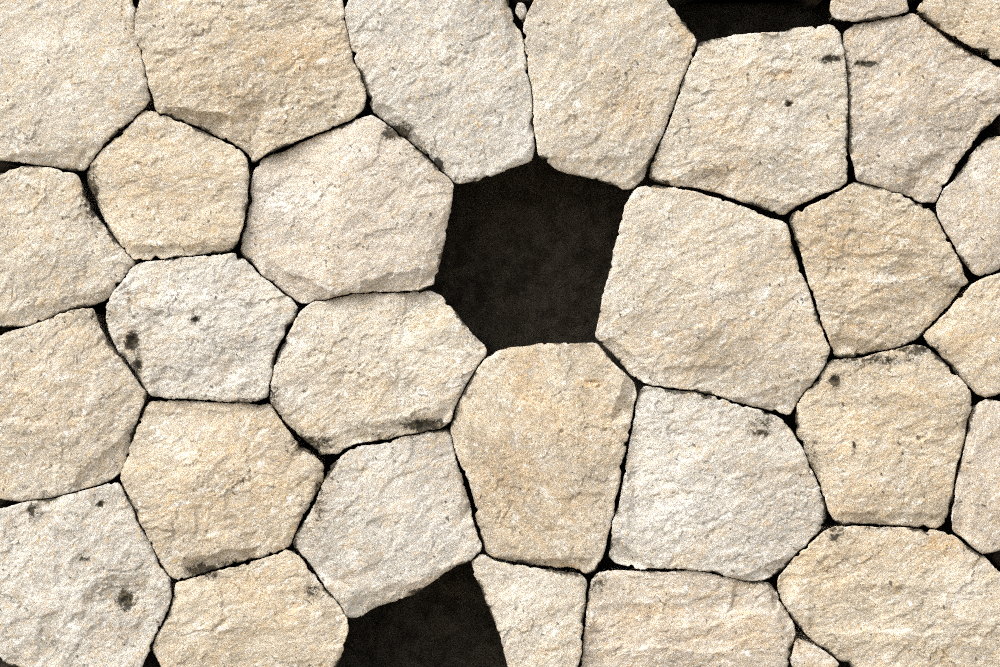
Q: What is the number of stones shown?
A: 31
